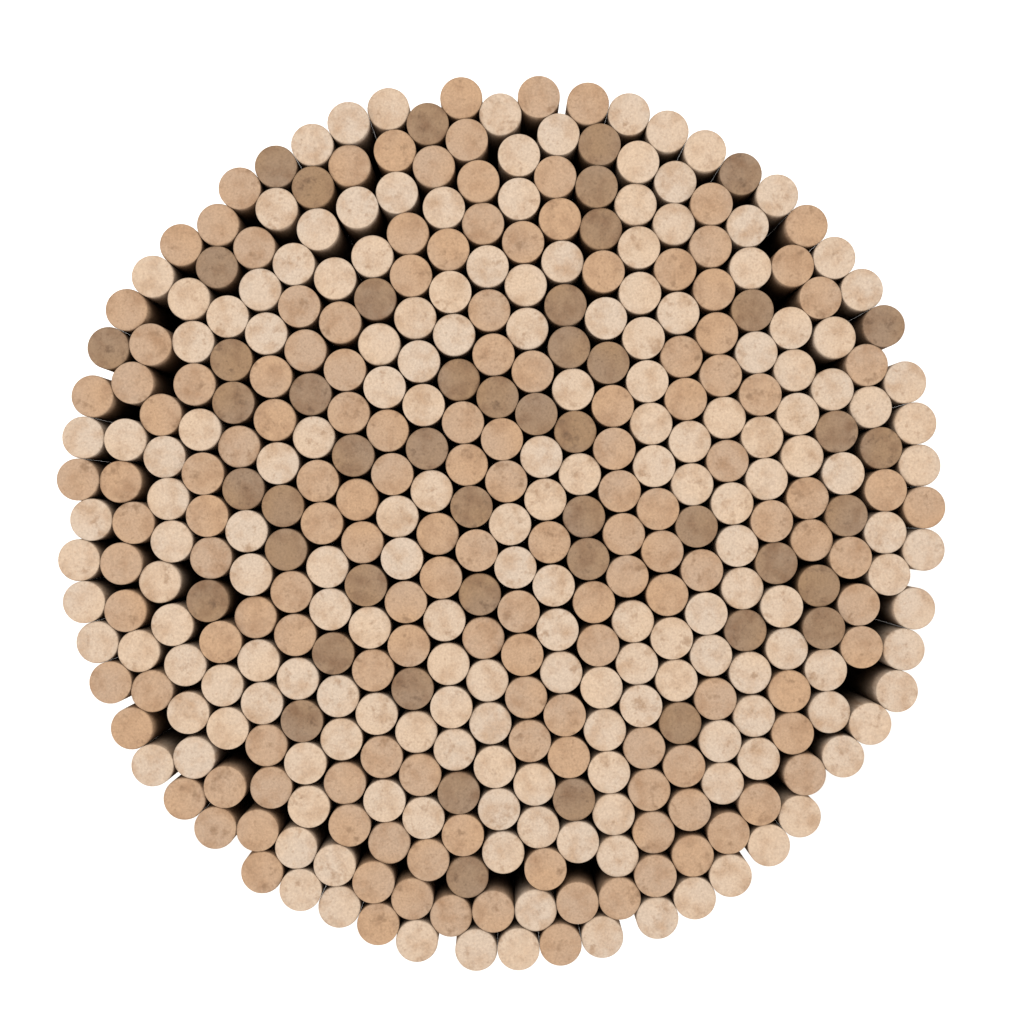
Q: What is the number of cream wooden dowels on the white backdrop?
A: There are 176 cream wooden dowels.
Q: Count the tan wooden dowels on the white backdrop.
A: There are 145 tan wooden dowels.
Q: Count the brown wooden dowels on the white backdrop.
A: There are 48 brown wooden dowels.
